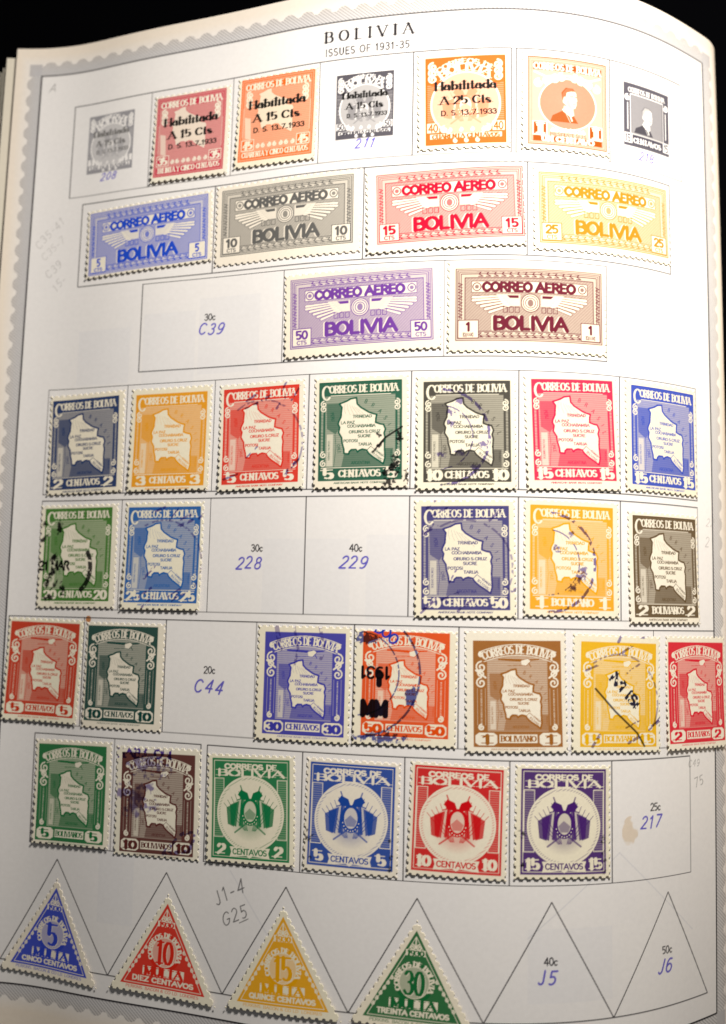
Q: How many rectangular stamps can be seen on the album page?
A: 35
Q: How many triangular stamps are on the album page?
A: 4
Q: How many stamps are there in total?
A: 39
